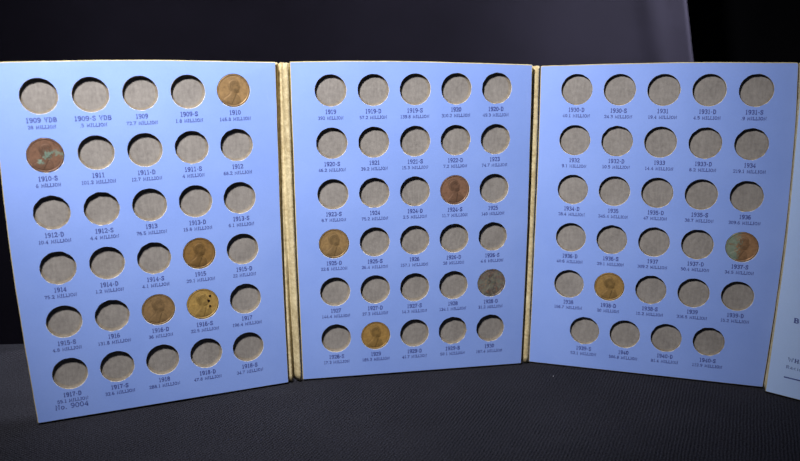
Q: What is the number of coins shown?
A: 11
